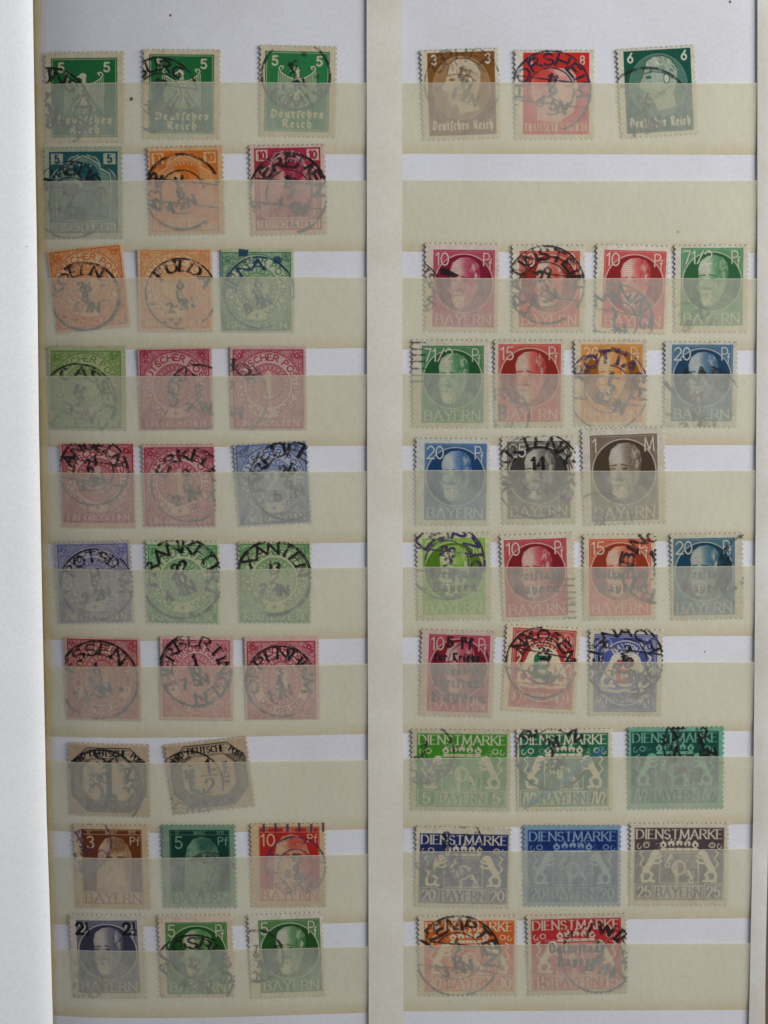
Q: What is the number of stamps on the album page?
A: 58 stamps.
